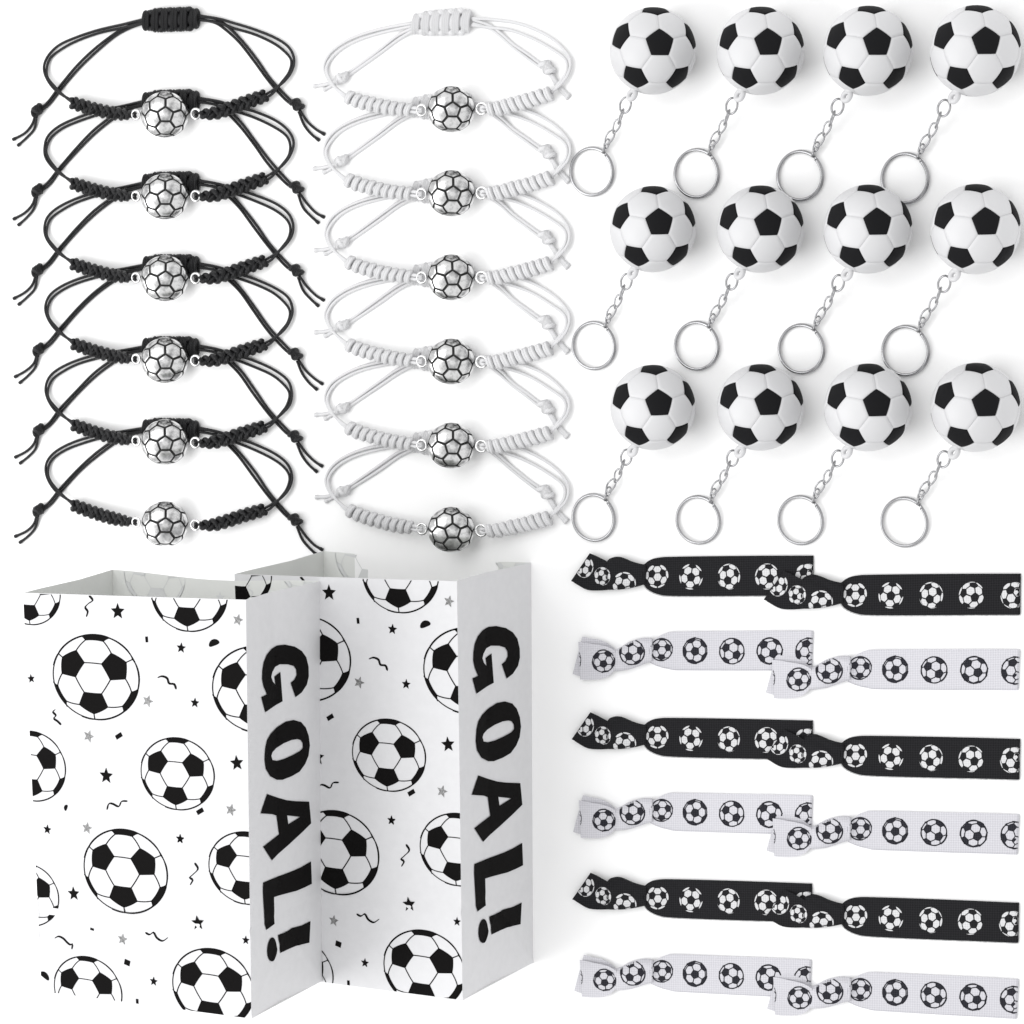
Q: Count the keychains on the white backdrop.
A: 12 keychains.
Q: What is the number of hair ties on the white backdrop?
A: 12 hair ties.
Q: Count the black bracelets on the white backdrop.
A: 6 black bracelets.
